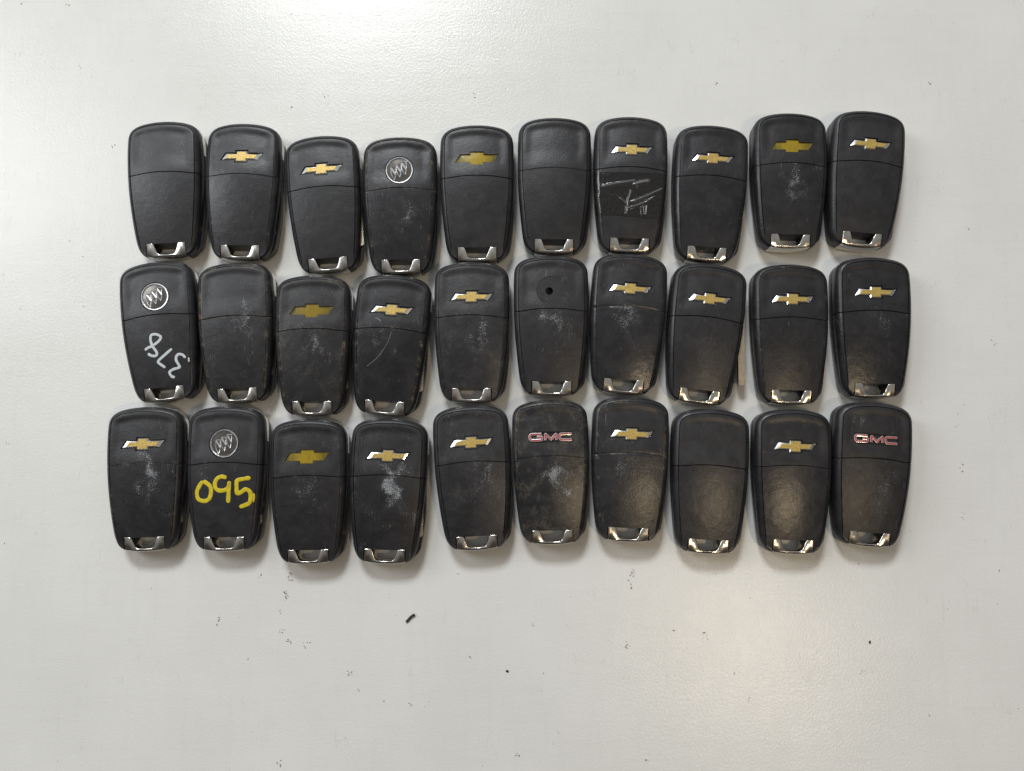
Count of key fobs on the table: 30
